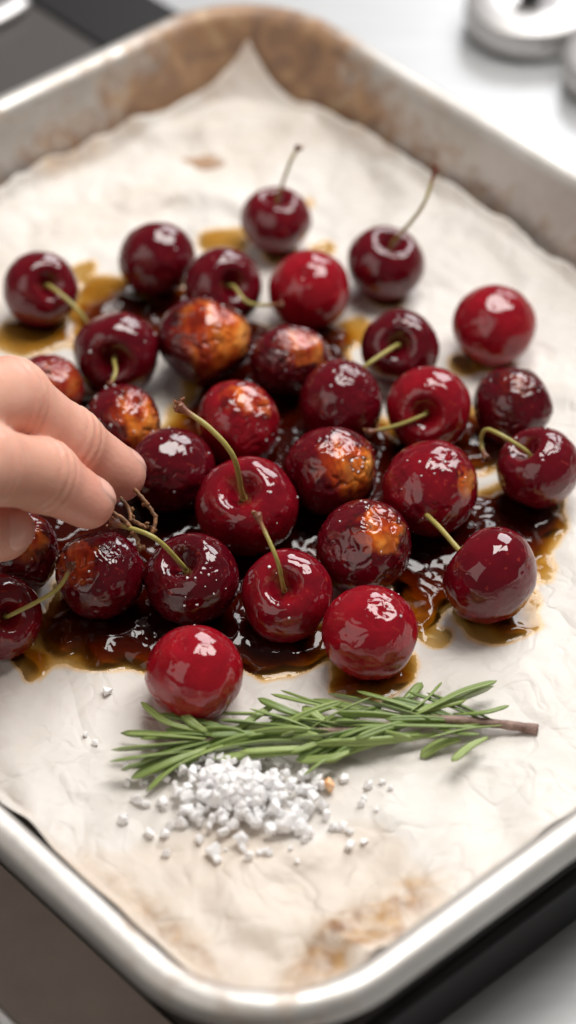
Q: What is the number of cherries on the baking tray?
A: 31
